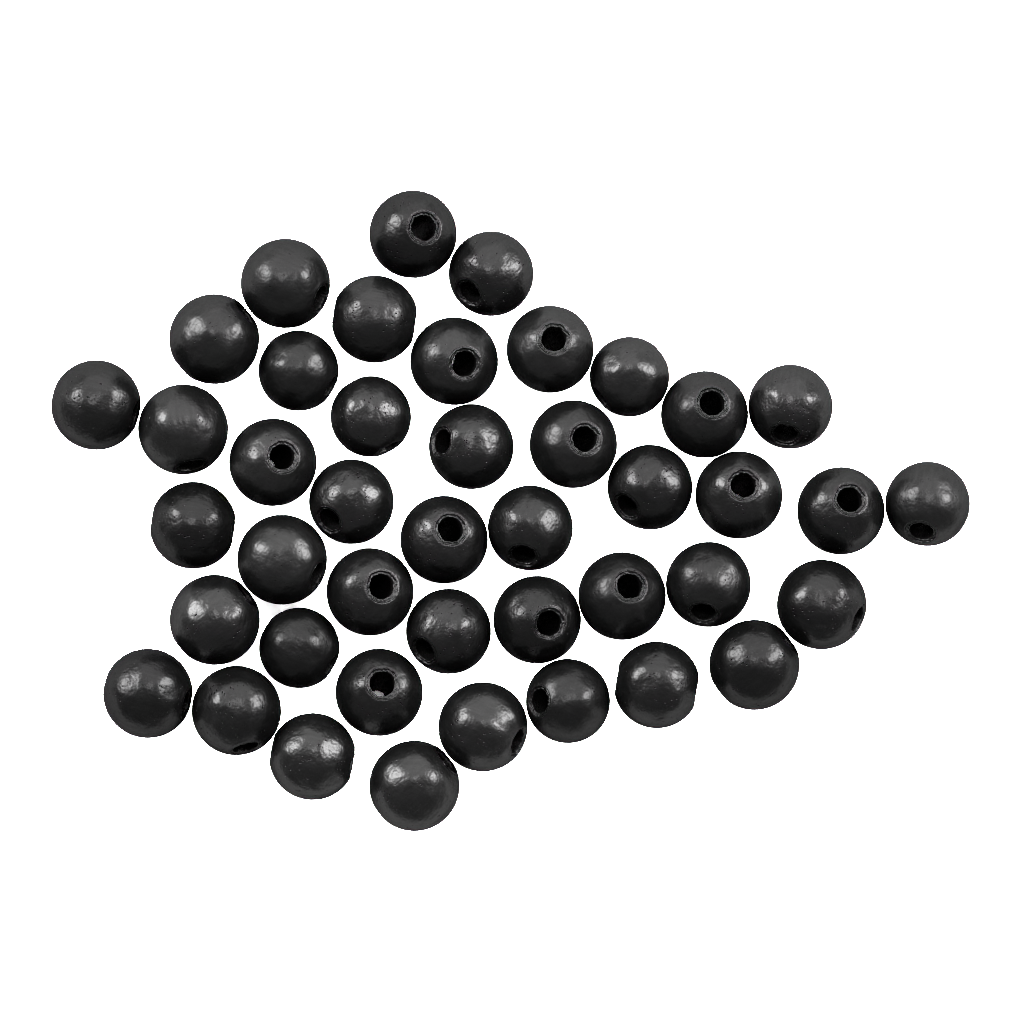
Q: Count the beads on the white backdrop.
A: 43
